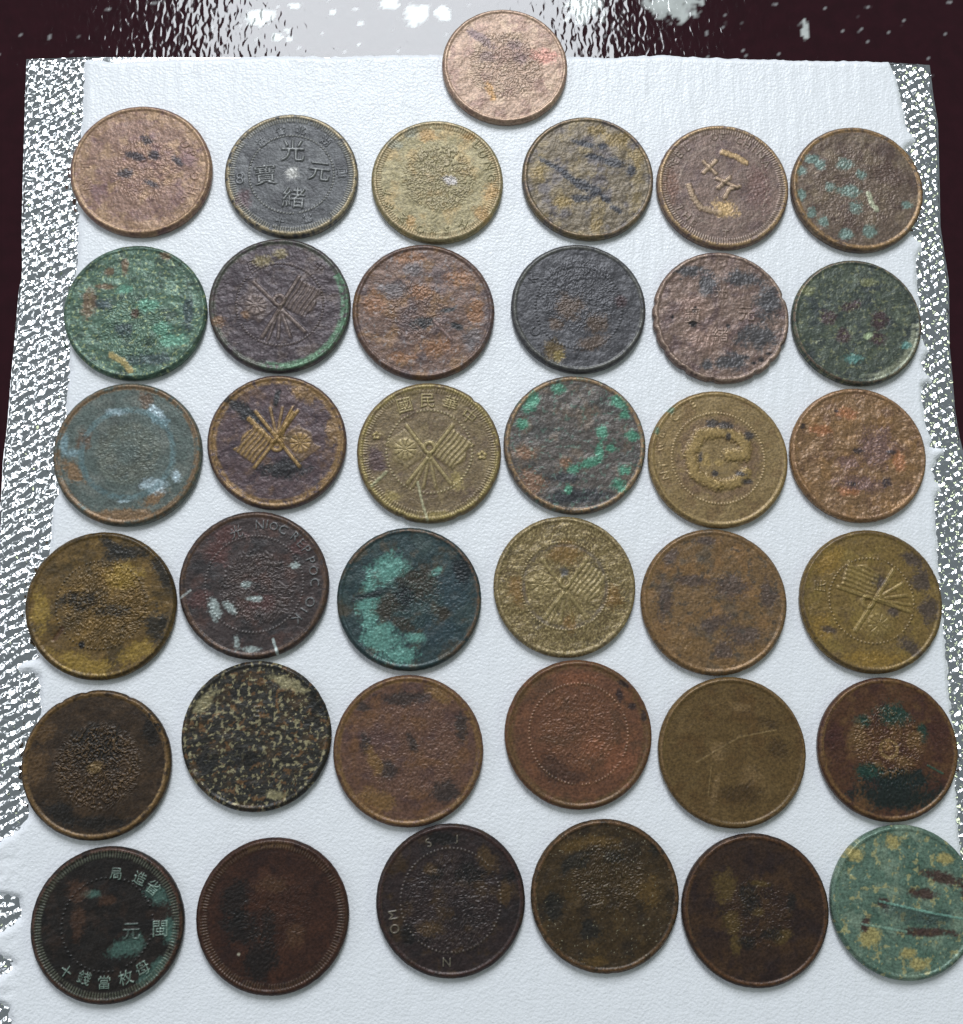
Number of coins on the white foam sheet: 37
